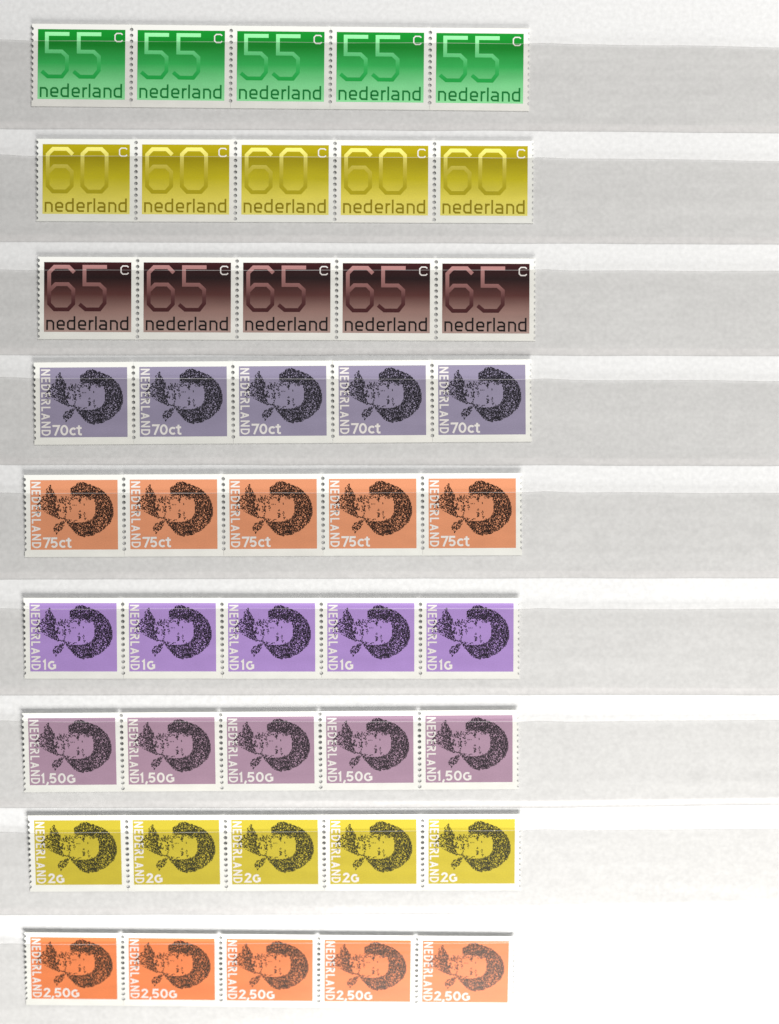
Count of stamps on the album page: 45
